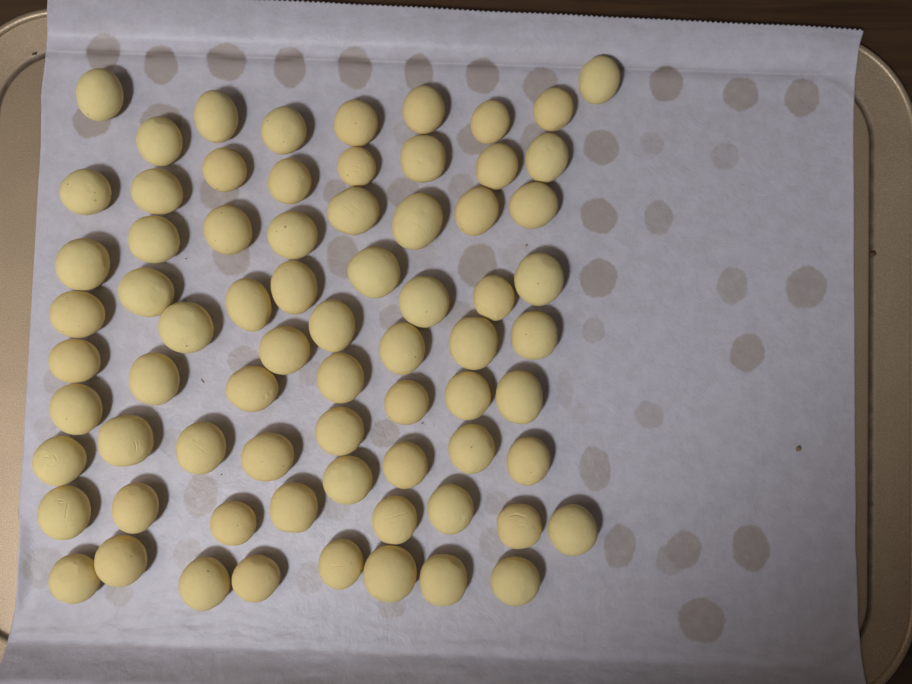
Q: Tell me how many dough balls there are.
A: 72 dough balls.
